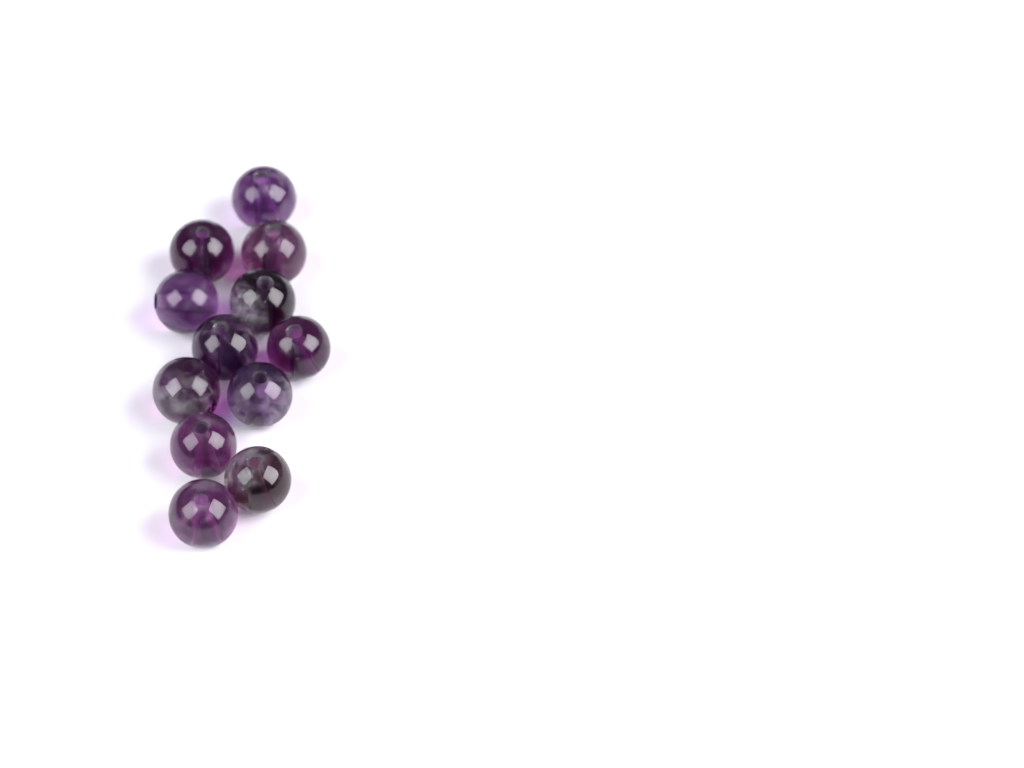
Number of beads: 12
